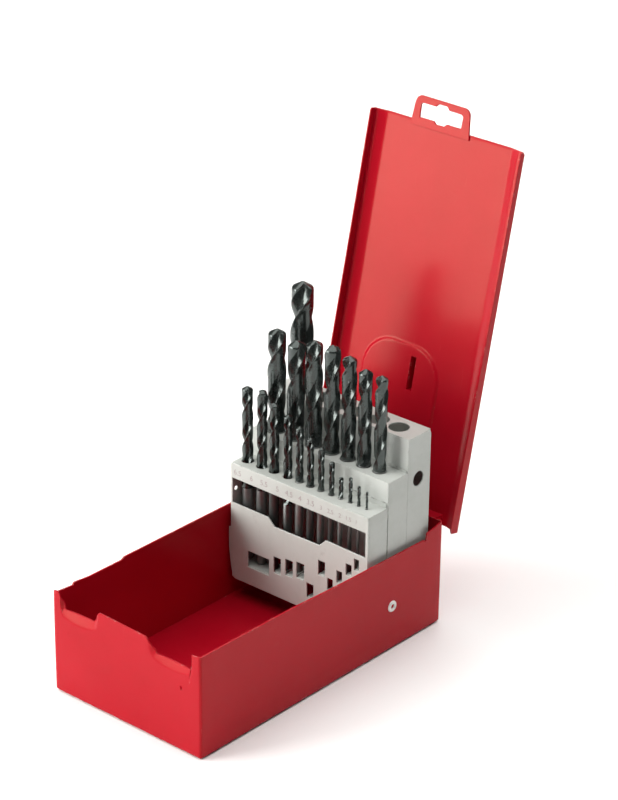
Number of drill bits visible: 20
